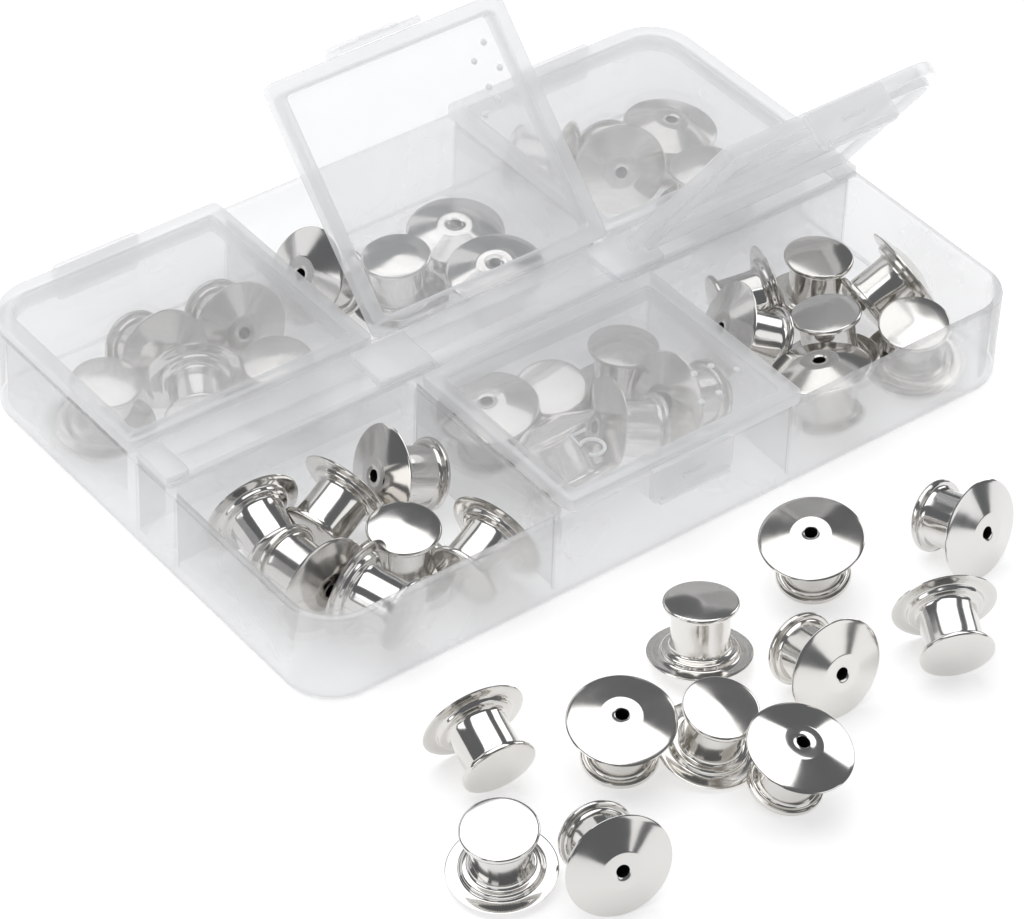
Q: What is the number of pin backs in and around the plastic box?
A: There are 44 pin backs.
